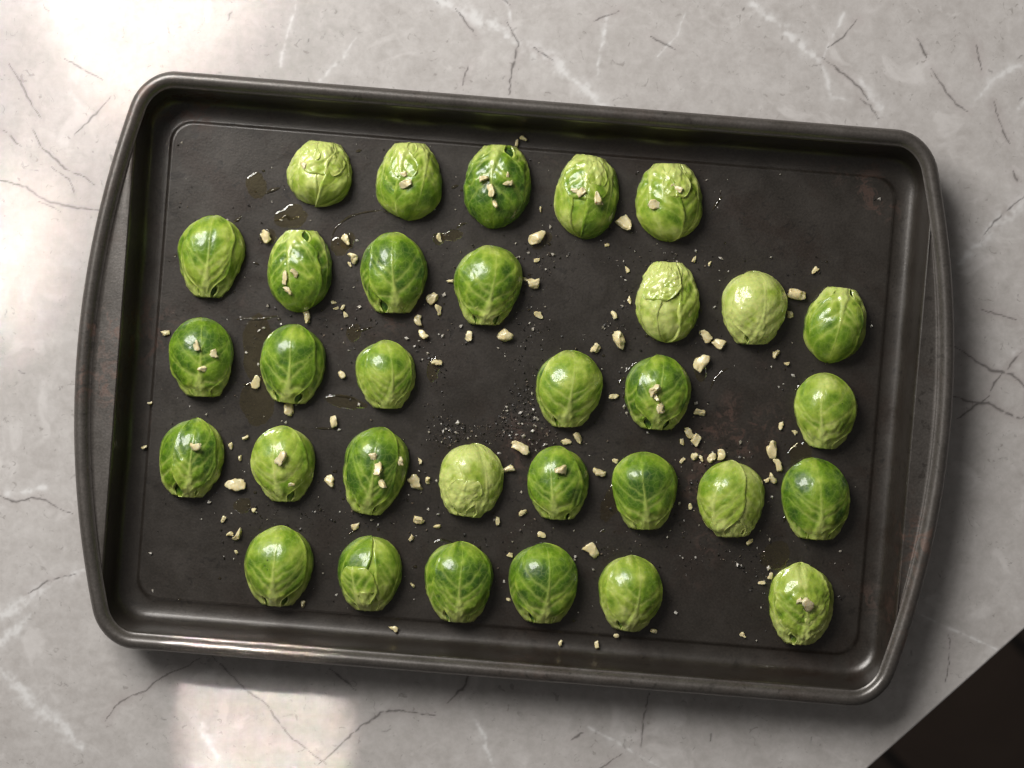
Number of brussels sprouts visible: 32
